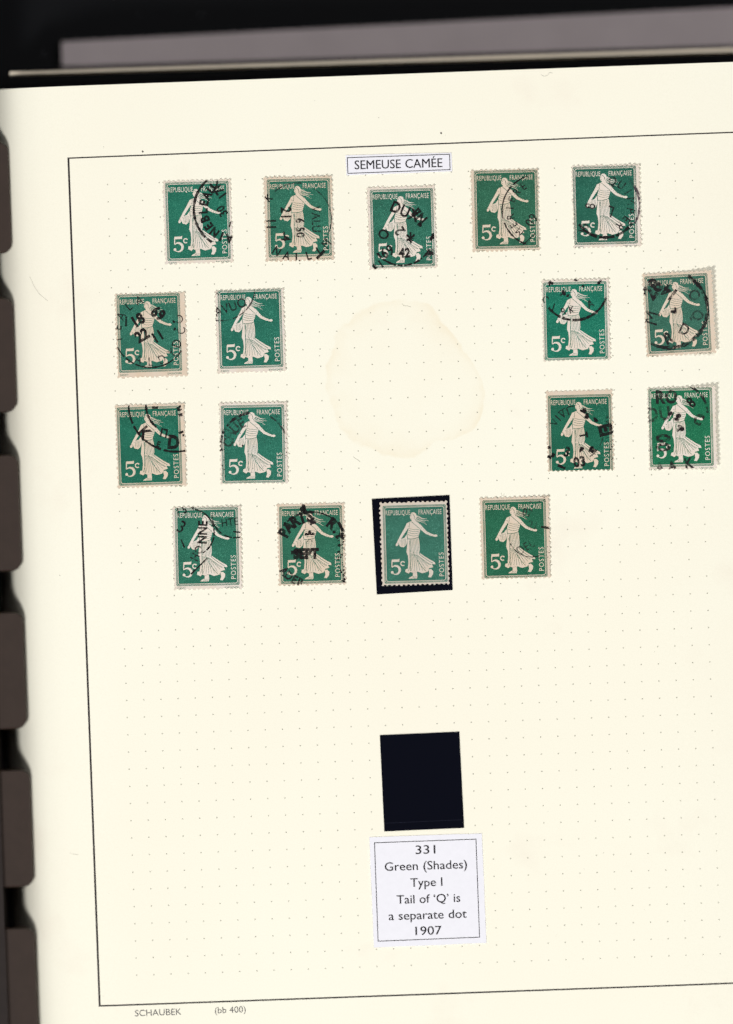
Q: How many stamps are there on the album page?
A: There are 17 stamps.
